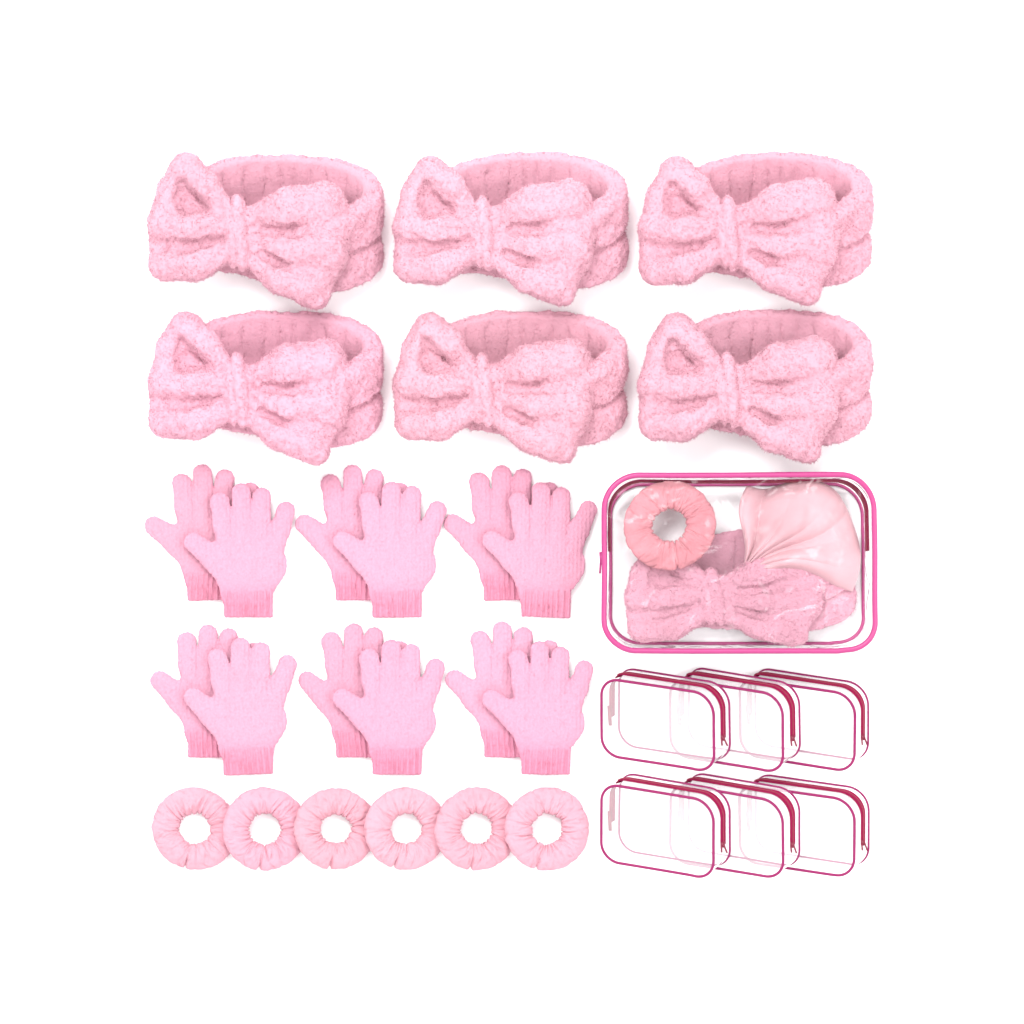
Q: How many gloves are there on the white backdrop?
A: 12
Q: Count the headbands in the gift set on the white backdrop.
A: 7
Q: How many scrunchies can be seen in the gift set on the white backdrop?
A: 7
